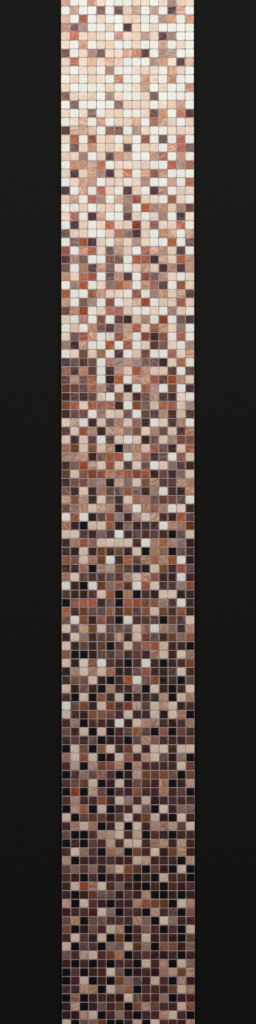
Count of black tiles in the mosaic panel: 129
